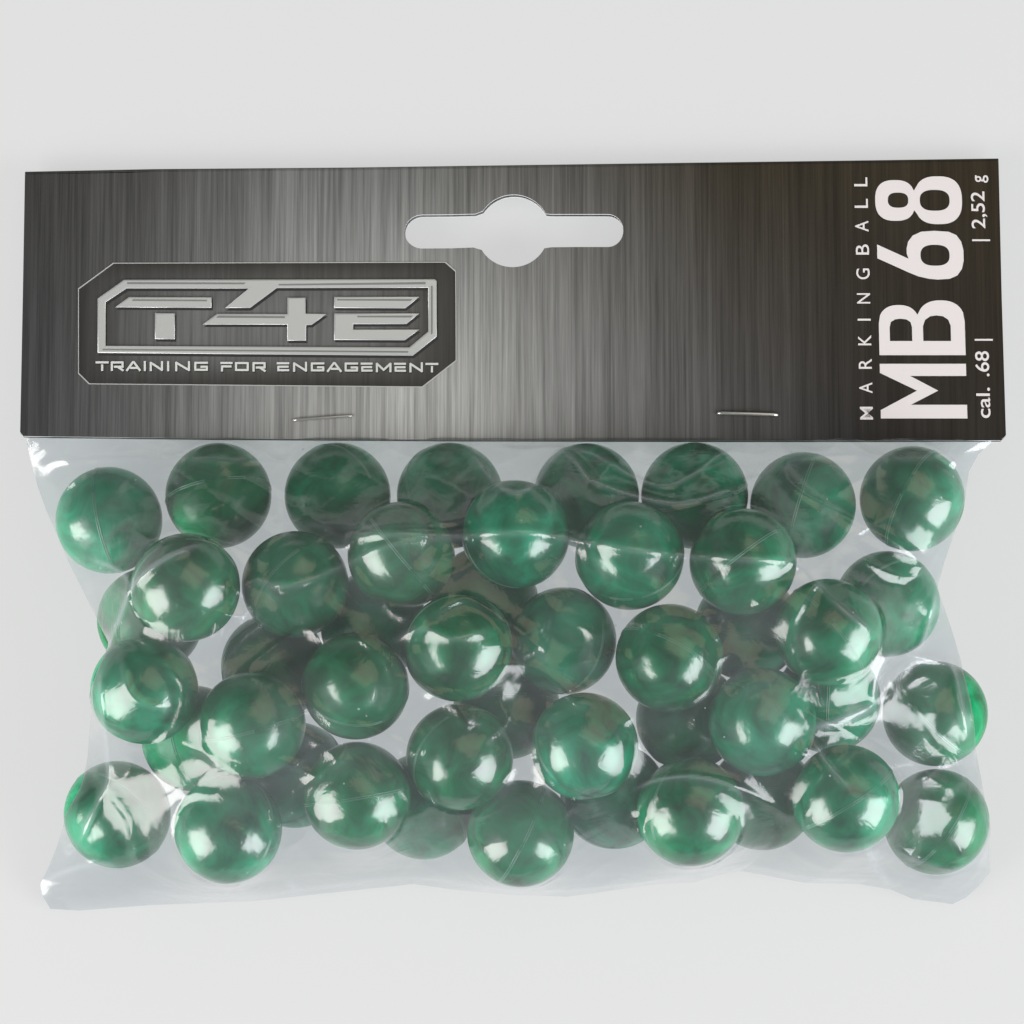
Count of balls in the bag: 46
